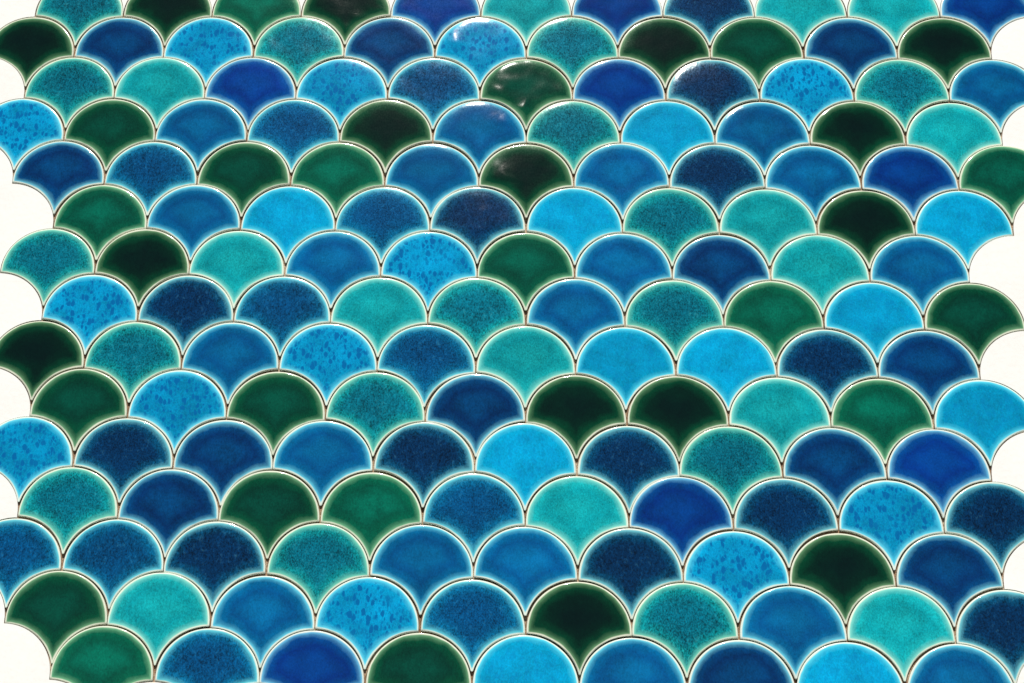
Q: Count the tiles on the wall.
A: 154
